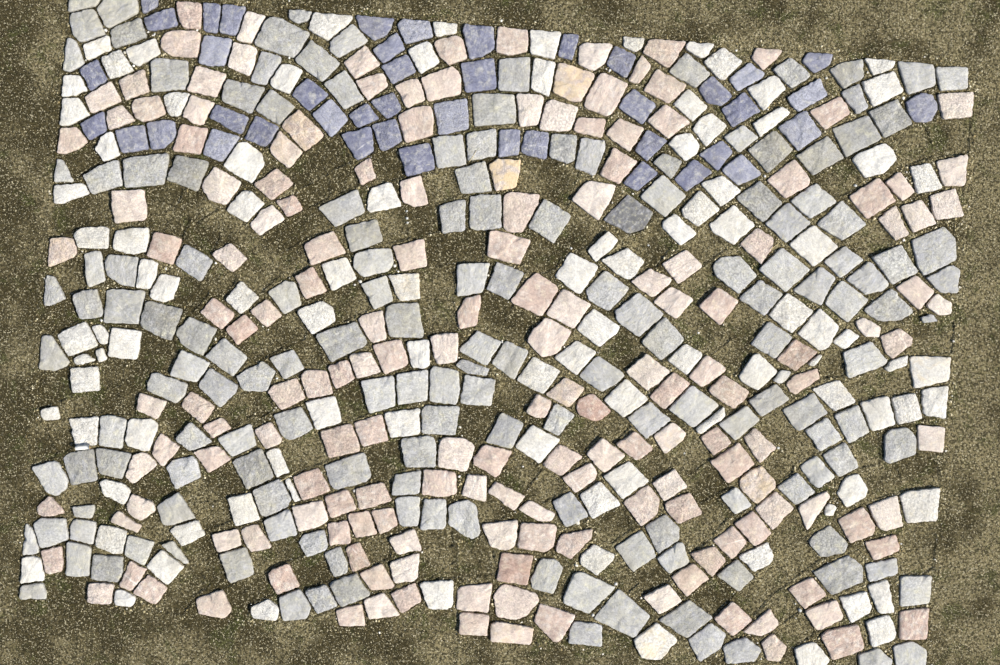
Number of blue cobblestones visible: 43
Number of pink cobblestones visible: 171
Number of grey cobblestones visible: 162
